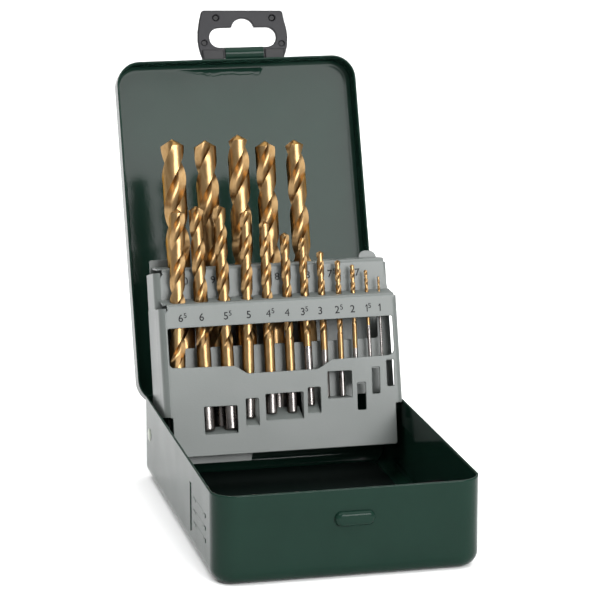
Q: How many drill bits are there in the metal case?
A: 17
